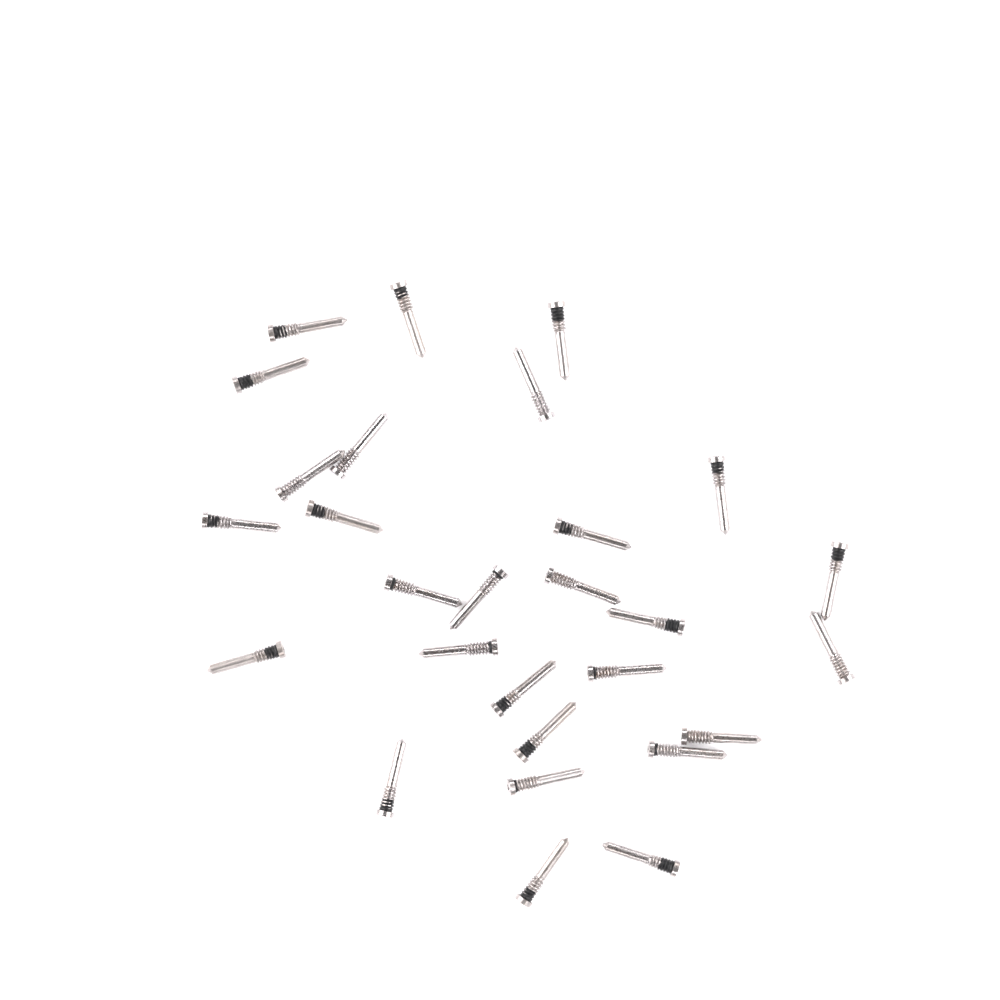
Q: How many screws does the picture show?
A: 28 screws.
